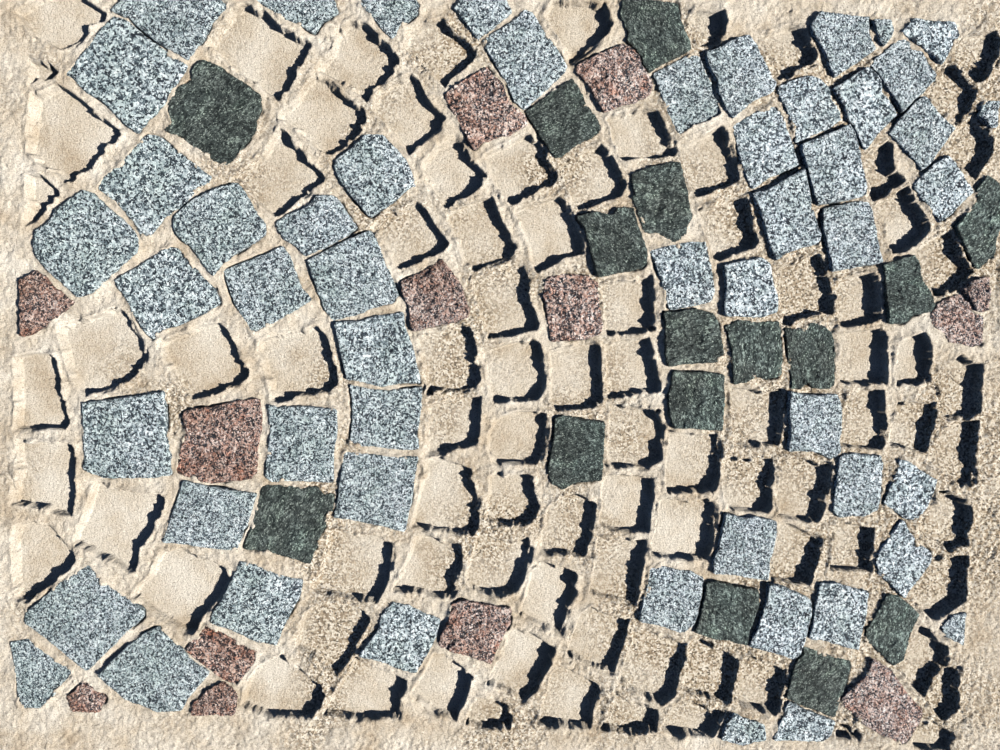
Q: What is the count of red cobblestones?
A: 13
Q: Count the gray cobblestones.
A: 53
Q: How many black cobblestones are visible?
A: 16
